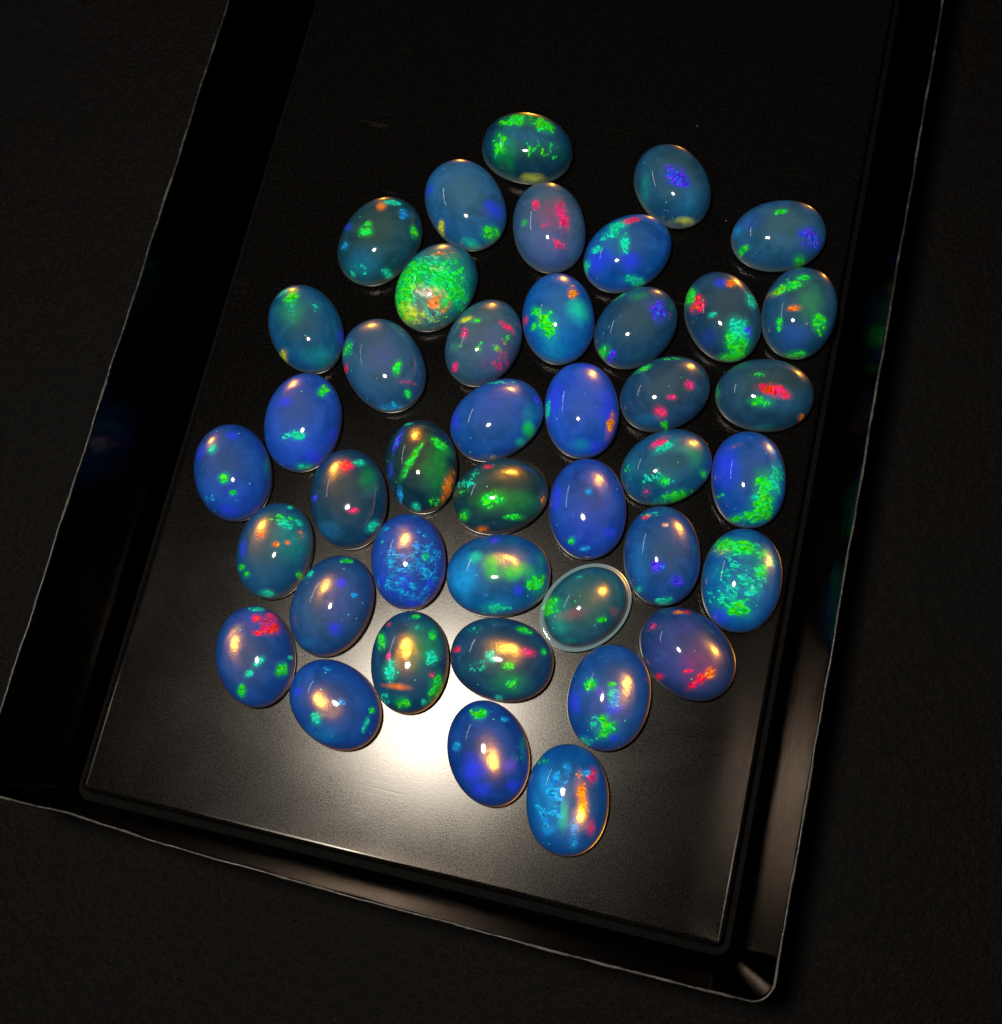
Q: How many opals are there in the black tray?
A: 42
